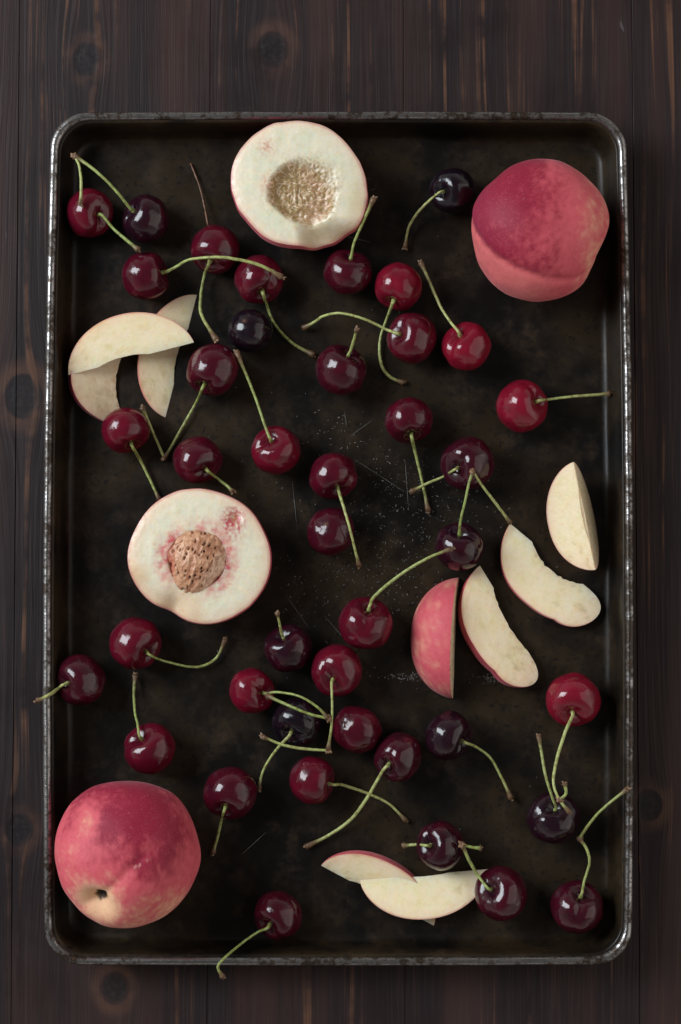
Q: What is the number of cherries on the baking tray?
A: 41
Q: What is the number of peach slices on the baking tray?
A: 9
